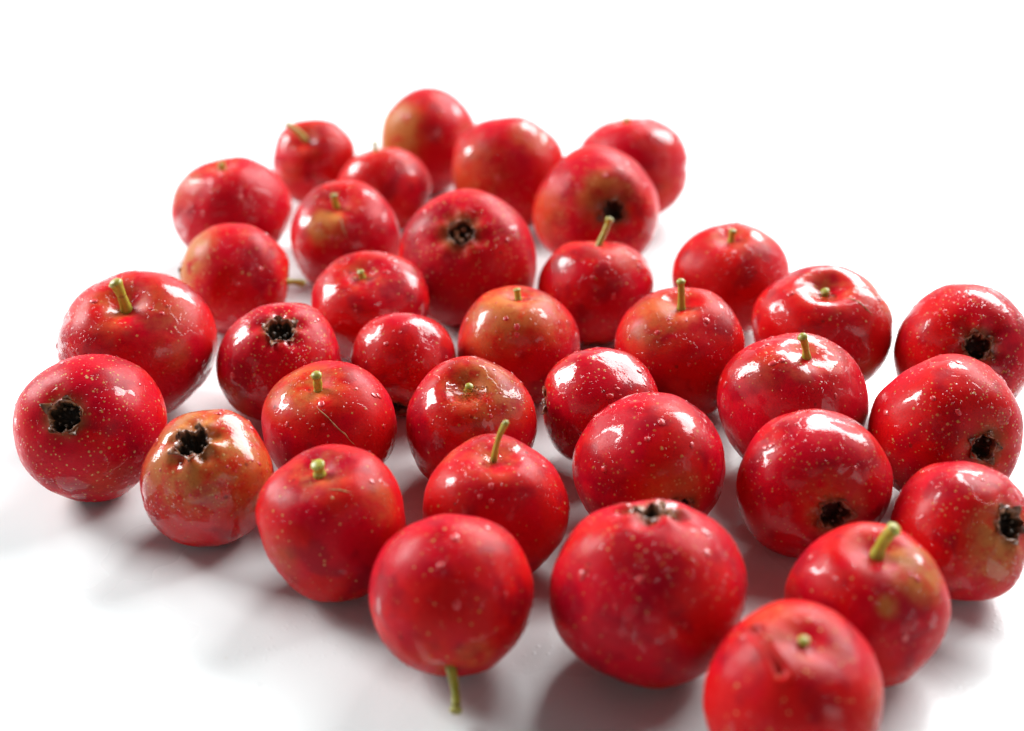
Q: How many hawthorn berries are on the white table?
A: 36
